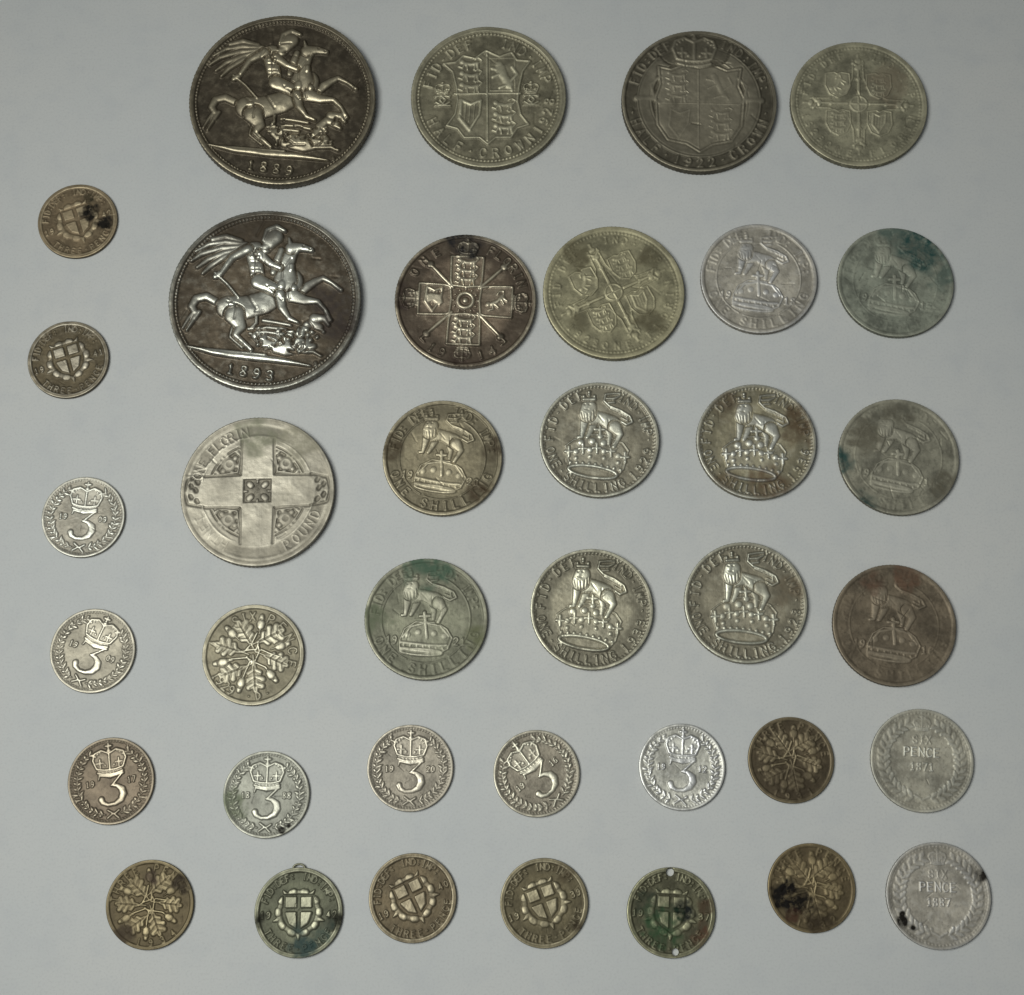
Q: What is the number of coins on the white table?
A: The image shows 37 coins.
